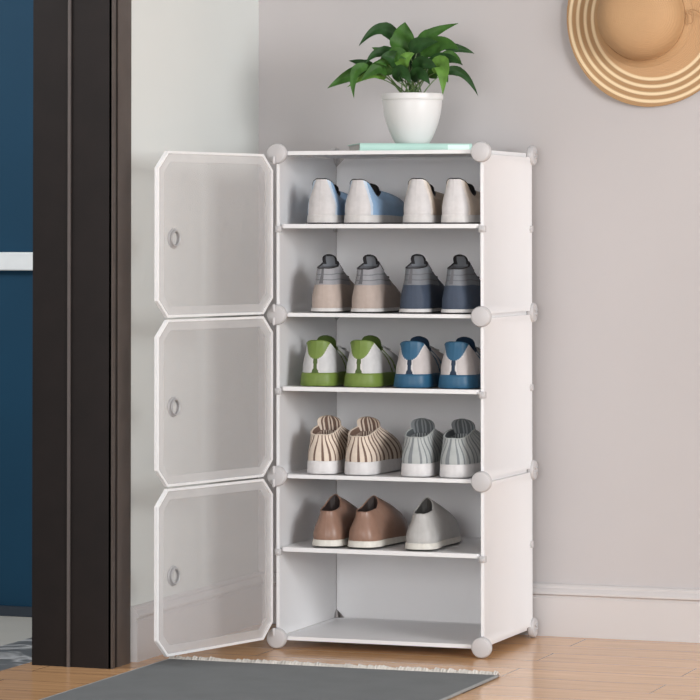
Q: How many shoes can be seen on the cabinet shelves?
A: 19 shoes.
